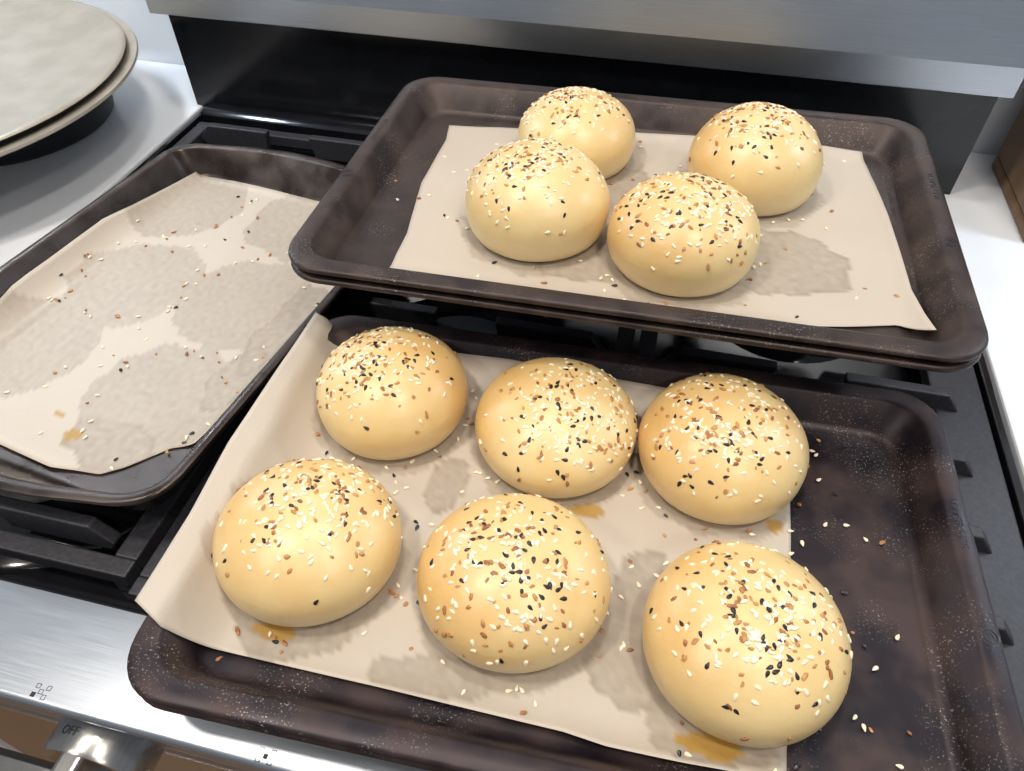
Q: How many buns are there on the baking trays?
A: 10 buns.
